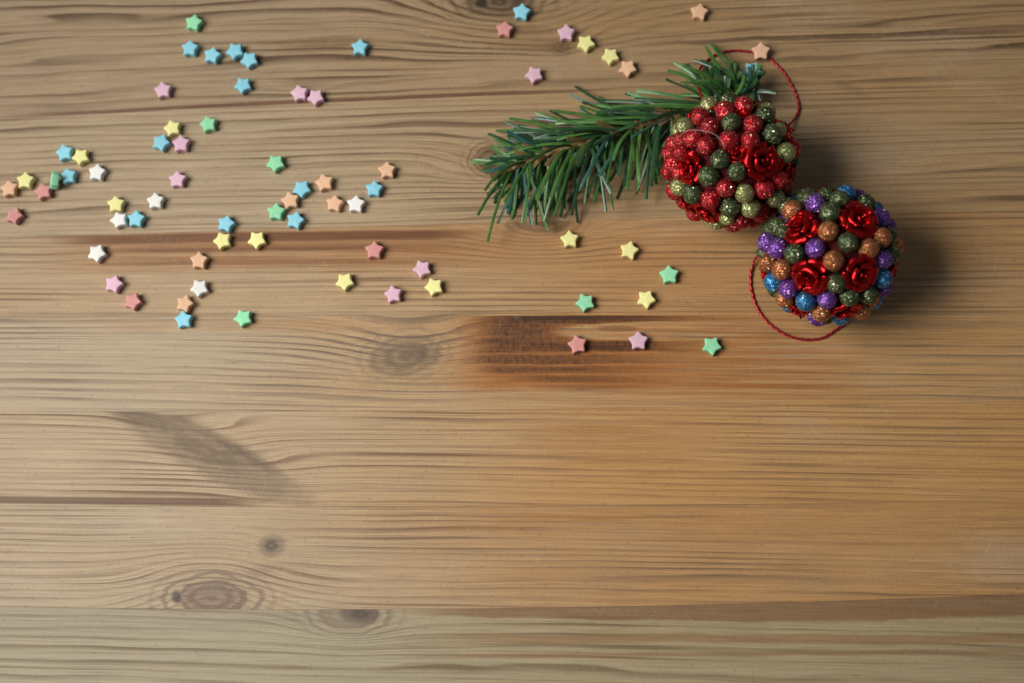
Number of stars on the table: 72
